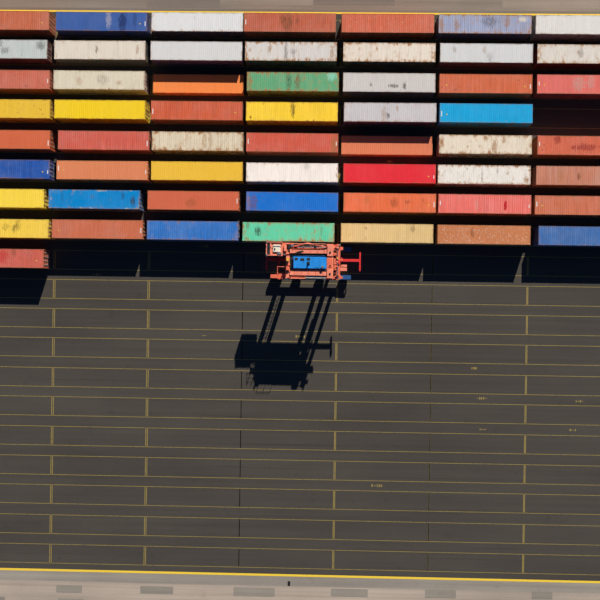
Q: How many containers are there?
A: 56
